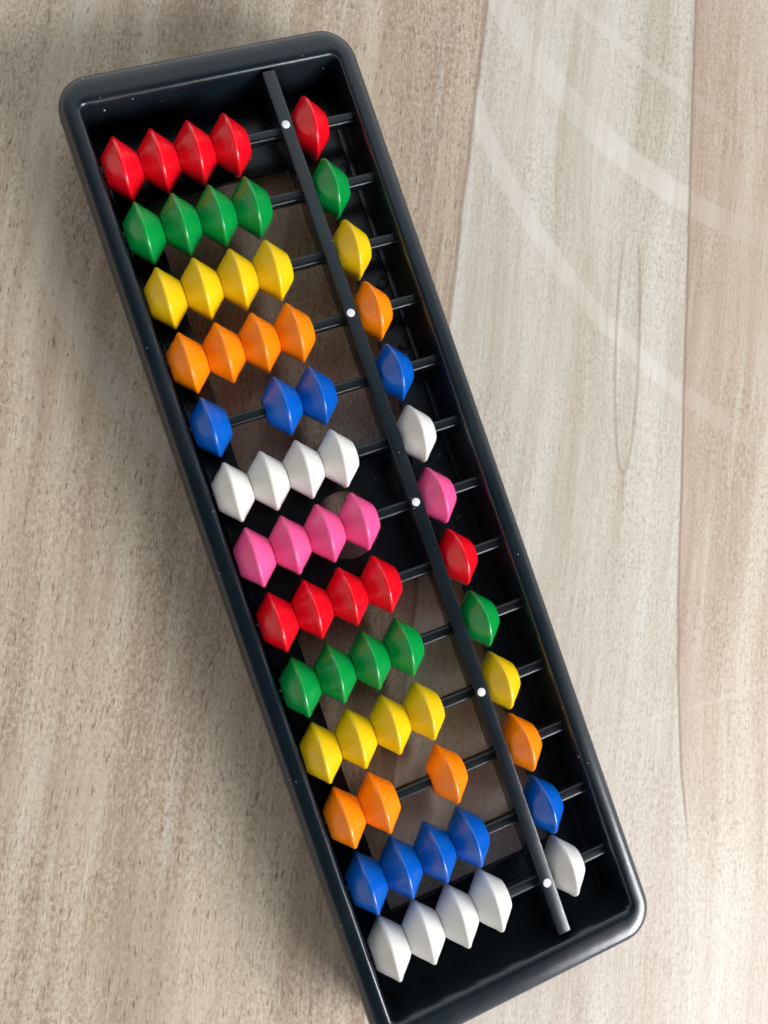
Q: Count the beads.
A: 63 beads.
